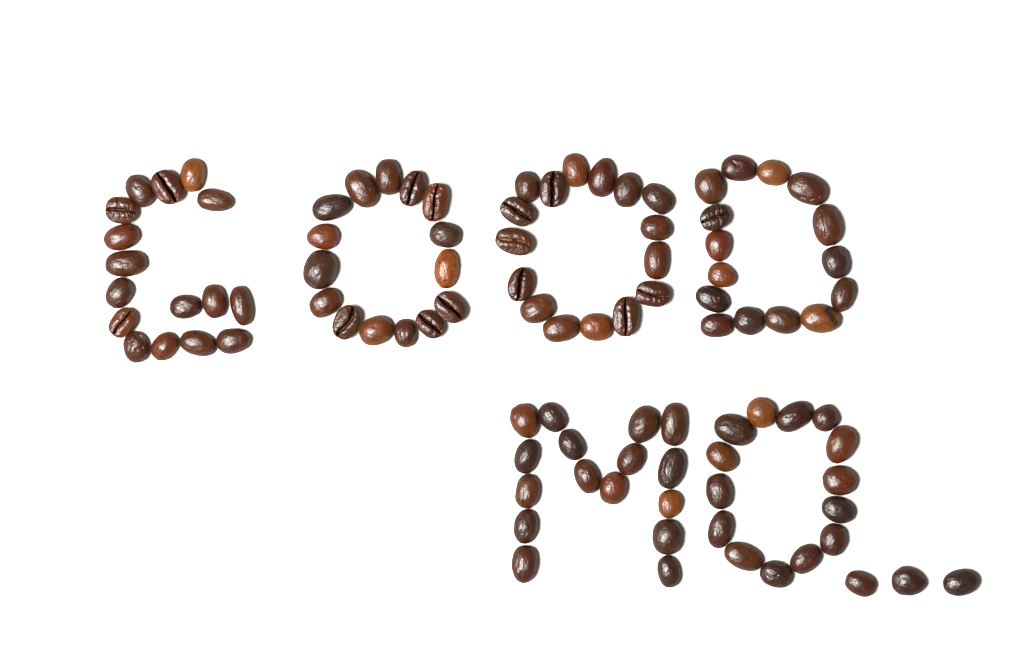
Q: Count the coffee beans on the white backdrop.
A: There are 95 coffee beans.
